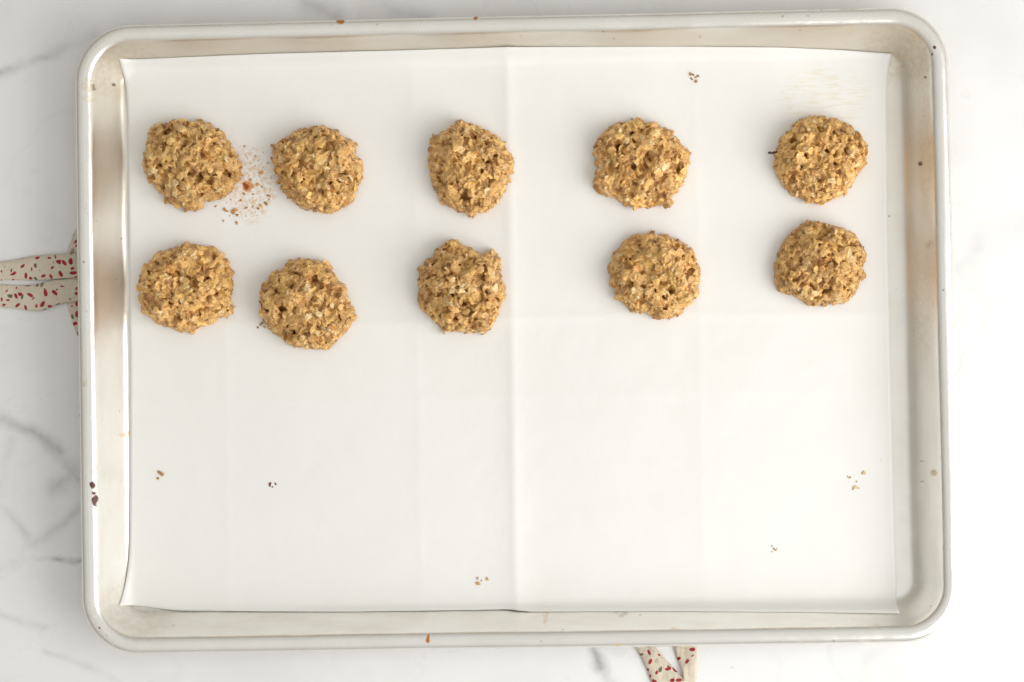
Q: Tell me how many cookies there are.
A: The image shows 10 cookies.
